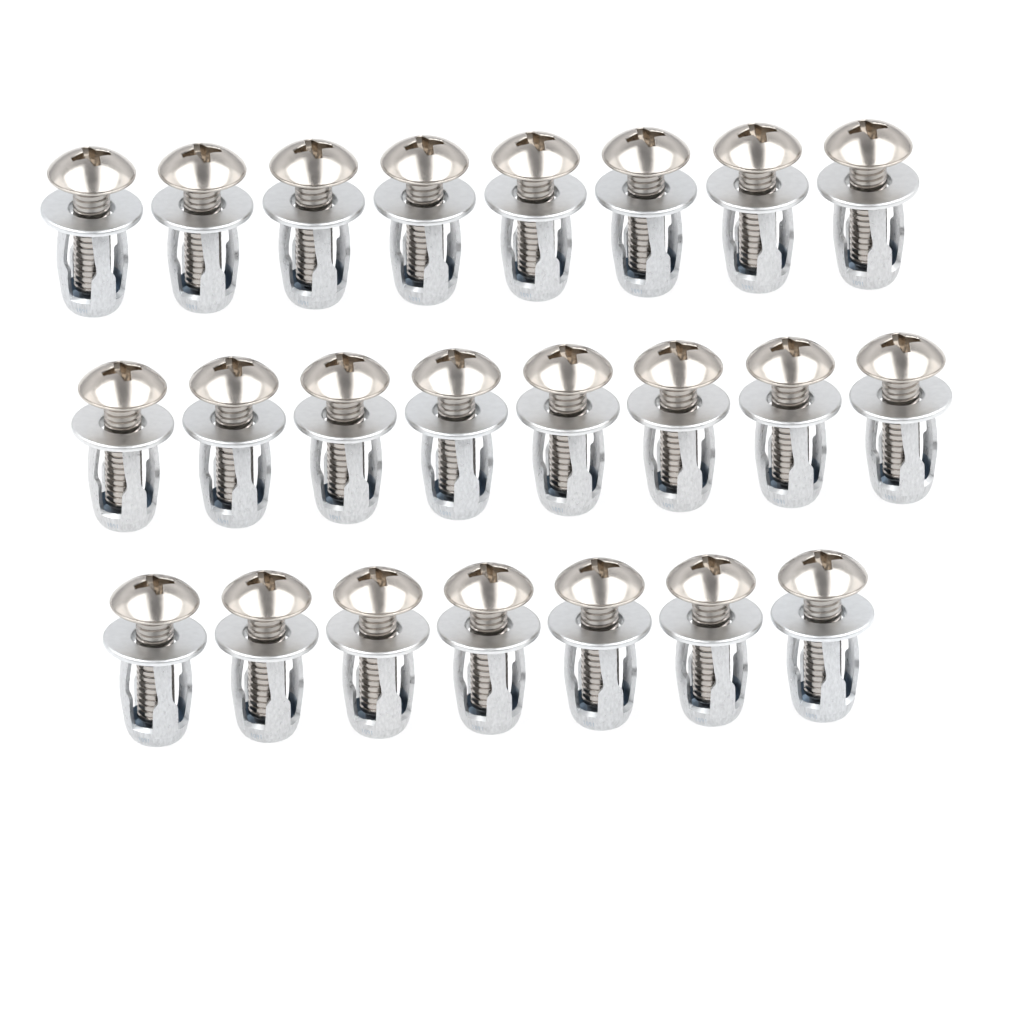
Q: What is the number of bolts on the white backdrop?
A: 23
